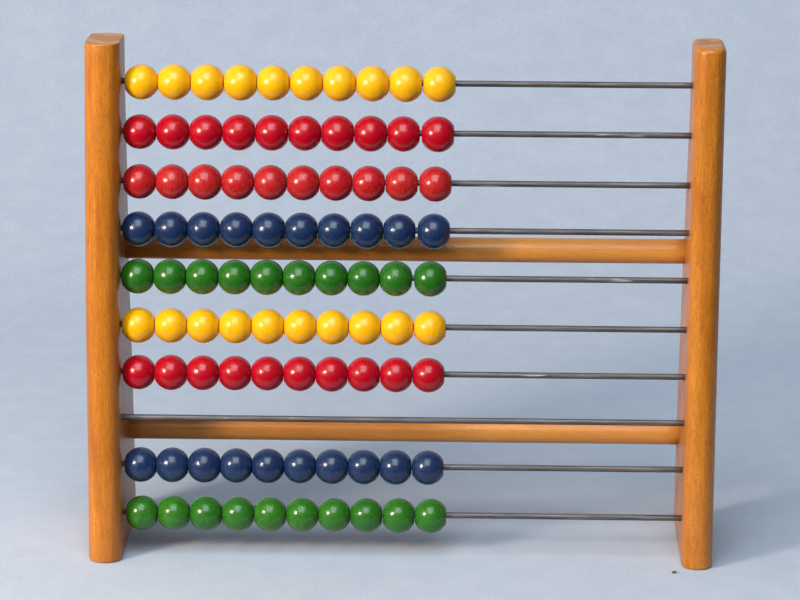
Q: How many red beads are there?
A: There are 30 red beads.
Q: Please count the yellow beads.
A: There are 20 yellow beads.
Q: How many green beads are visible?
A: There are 20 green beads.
